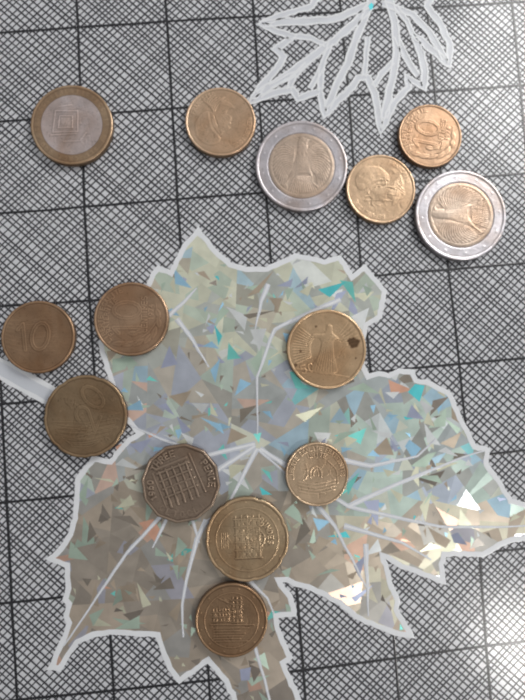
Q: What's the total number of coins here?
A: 14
